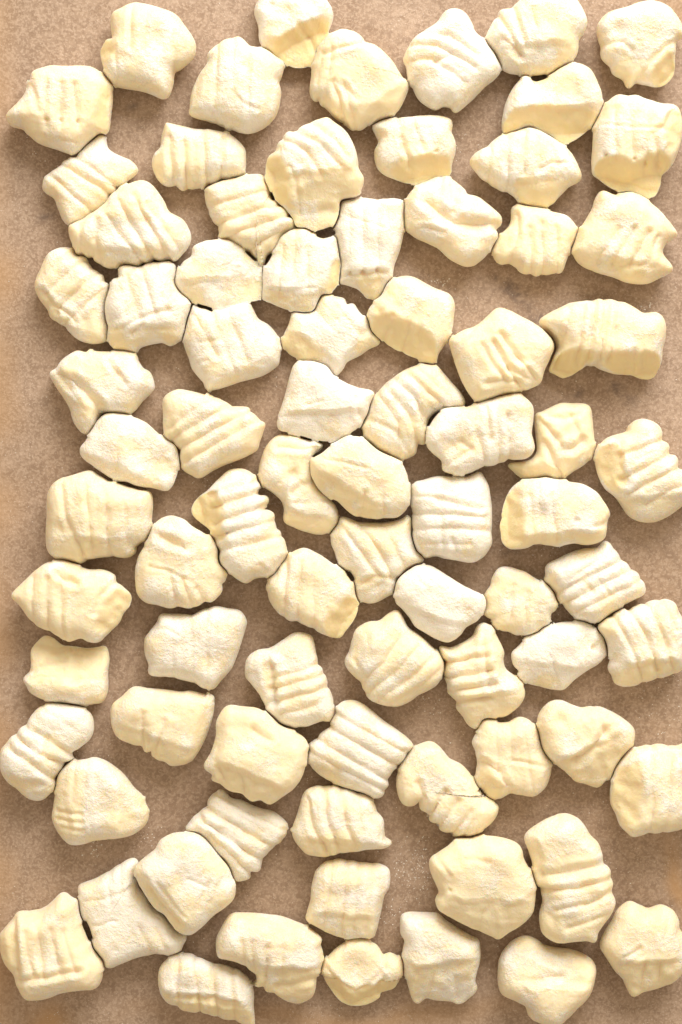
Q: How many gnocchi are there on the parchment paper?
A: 81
